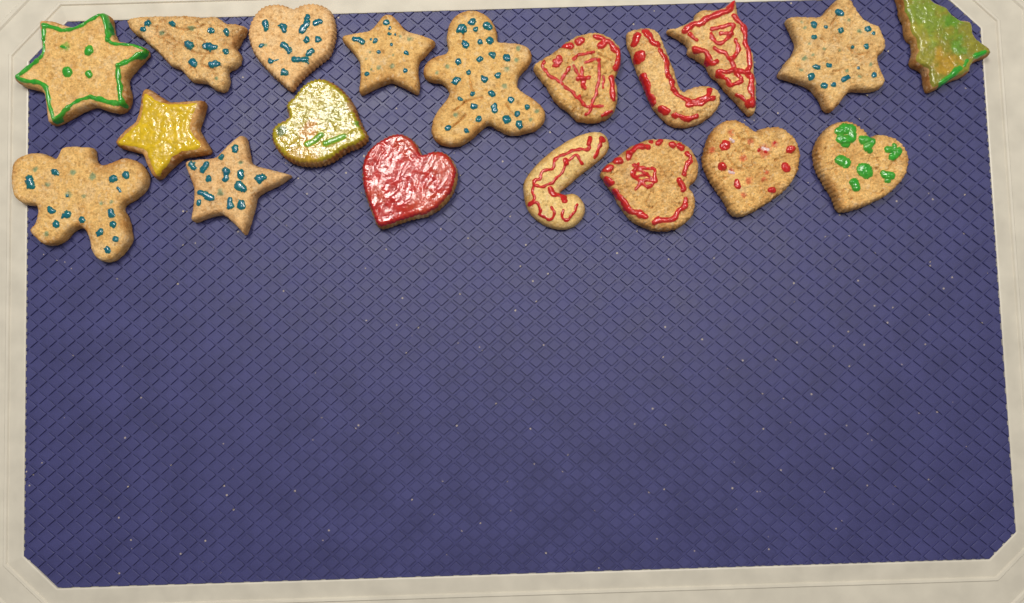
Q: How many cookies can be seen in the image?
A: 19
